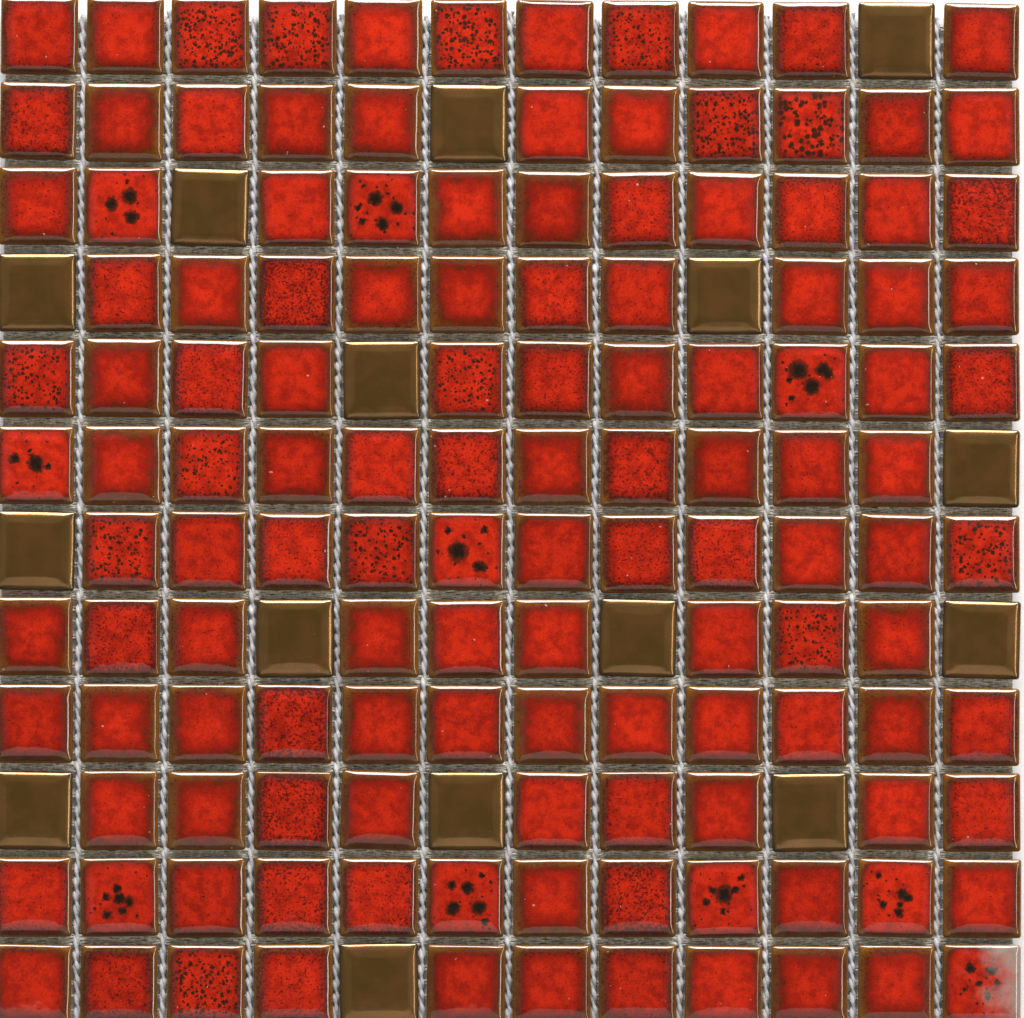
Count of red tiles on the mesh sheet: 129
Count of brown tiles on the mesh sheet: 15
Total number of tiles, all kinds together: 144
